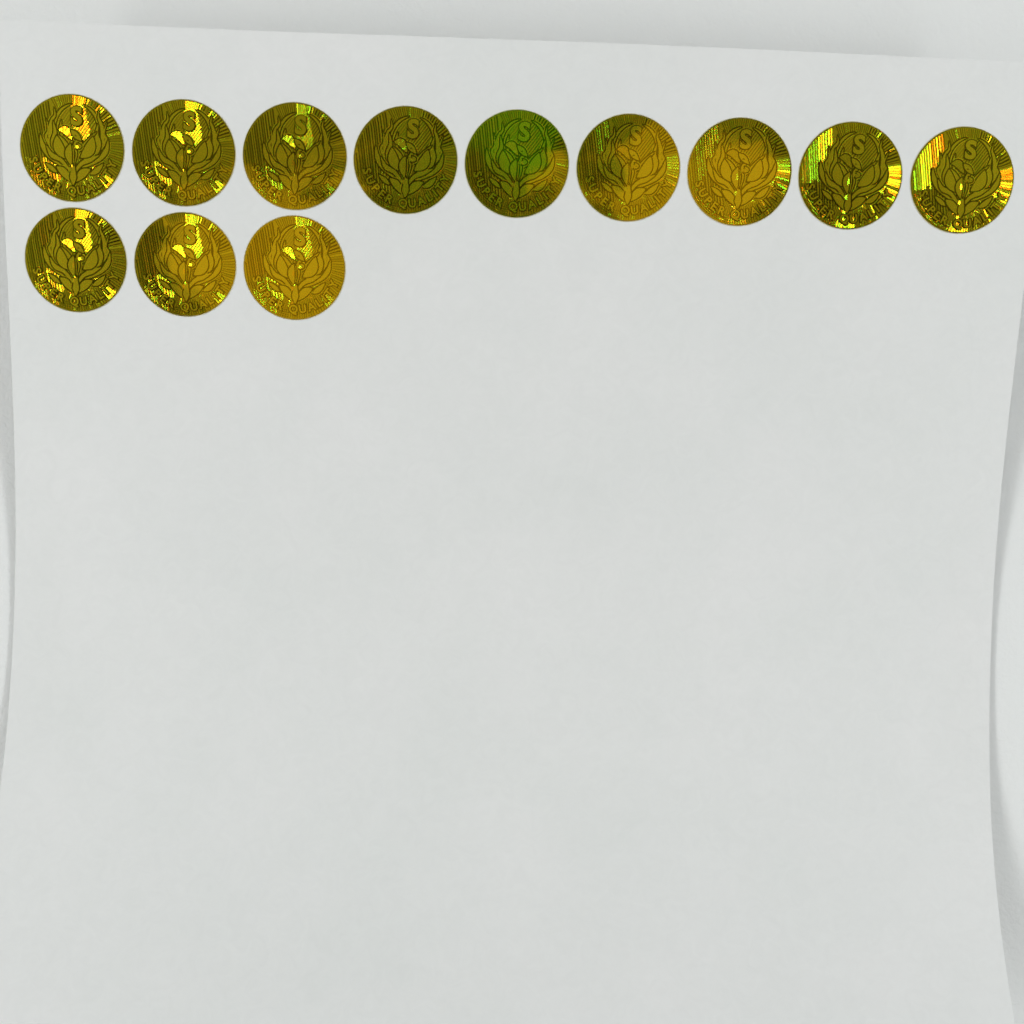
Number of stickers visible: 12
